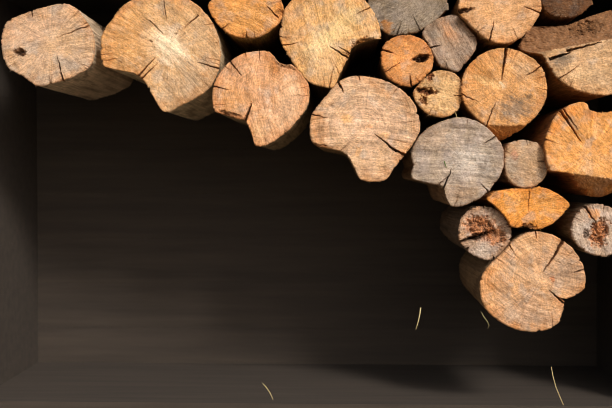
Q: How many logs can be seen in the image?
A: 21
